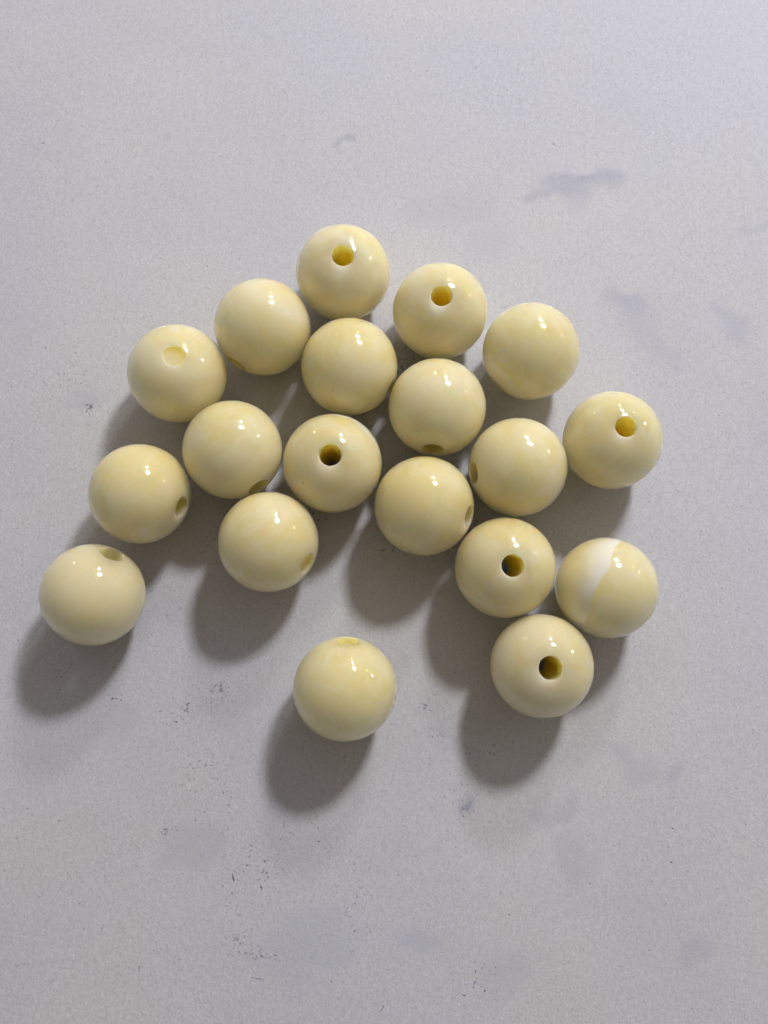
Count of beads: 19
